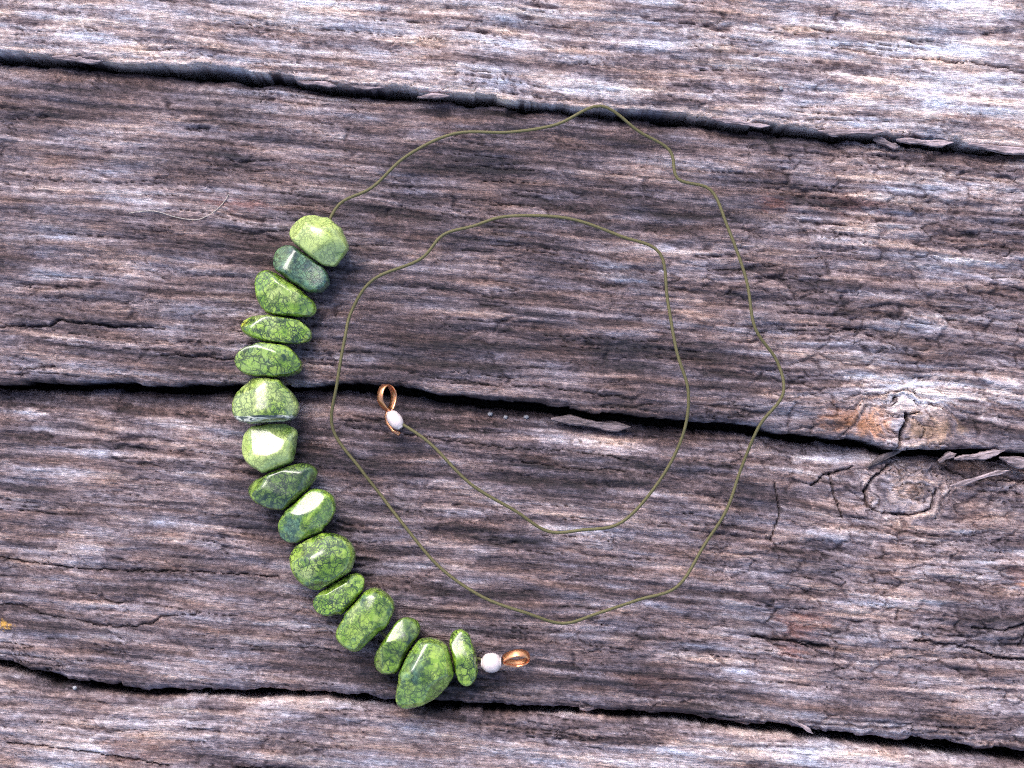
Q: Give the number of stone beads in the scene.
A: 15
